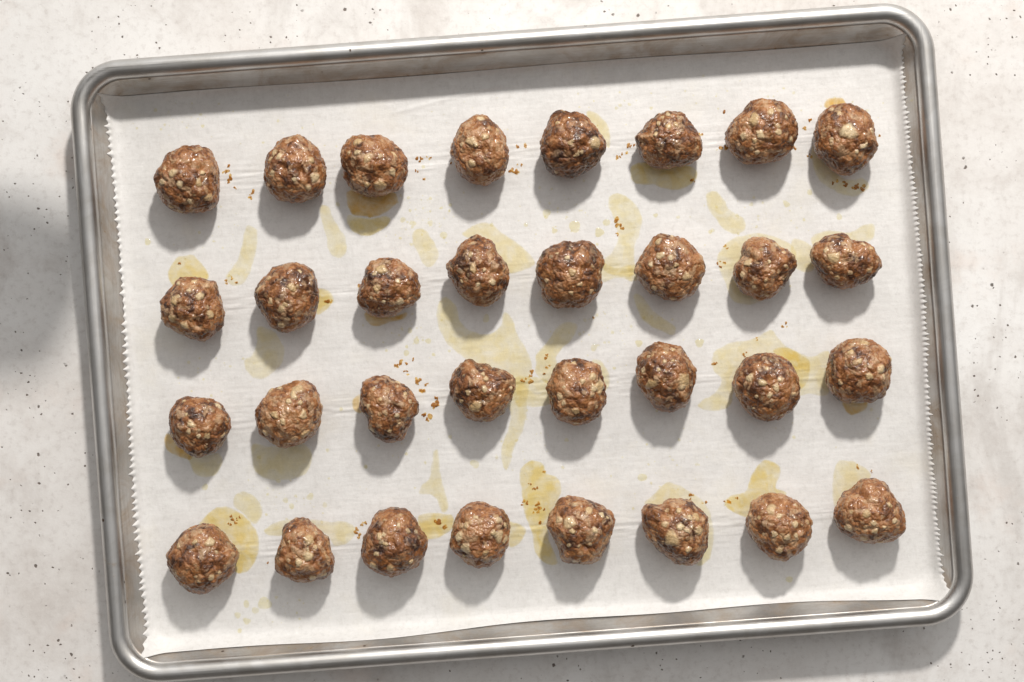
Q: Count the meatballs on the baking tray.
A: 32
